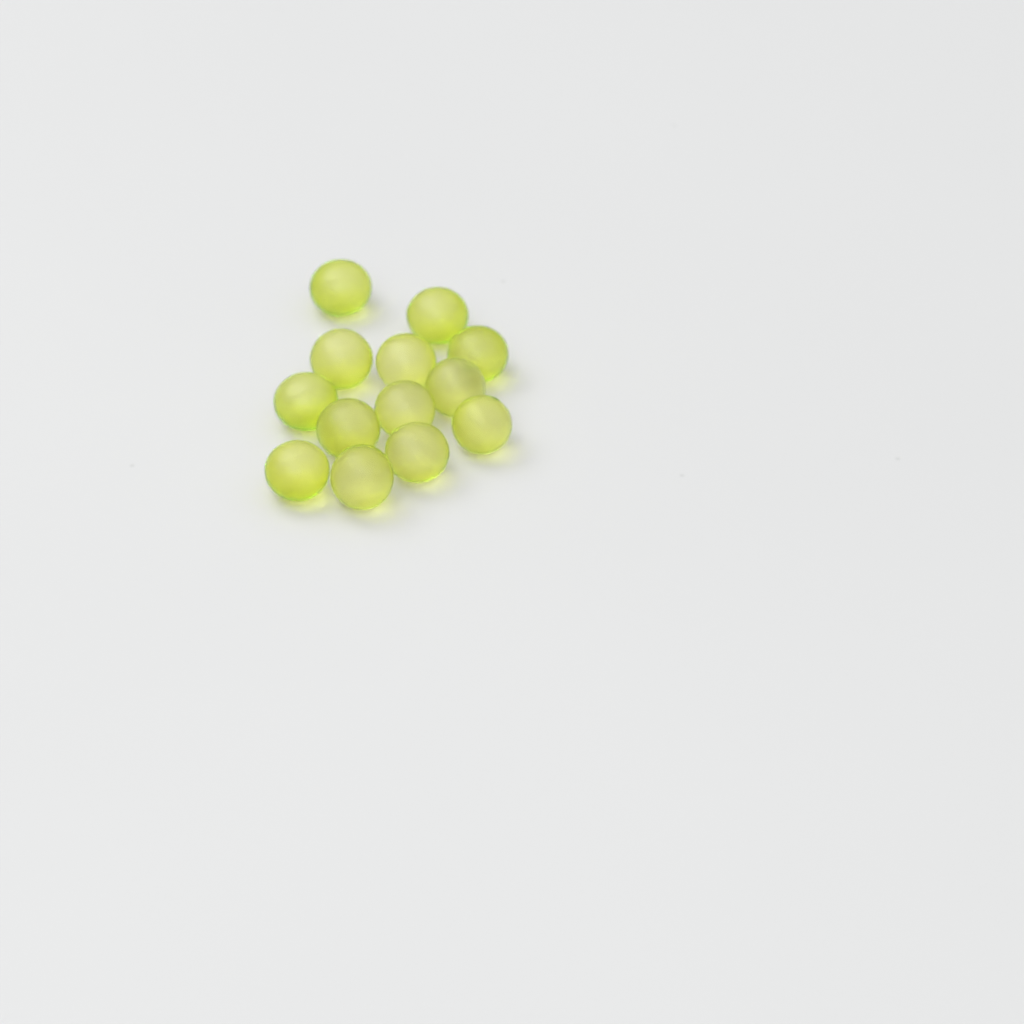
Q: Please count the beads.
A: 13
